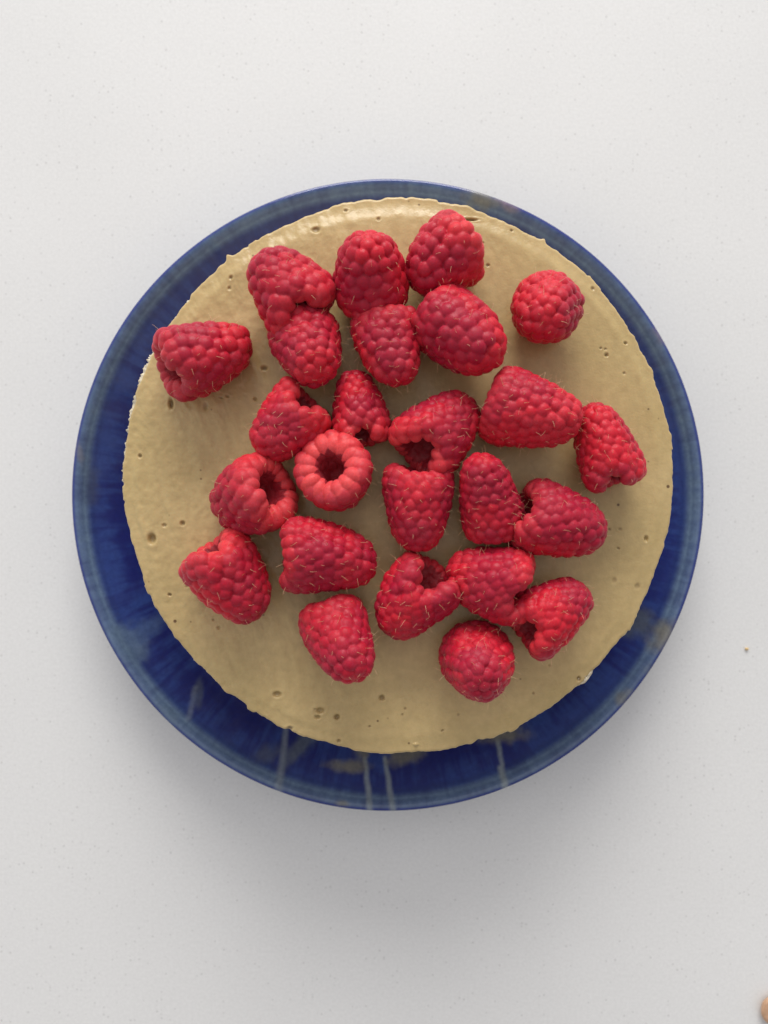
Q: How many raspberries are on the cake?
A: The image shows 25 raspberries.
